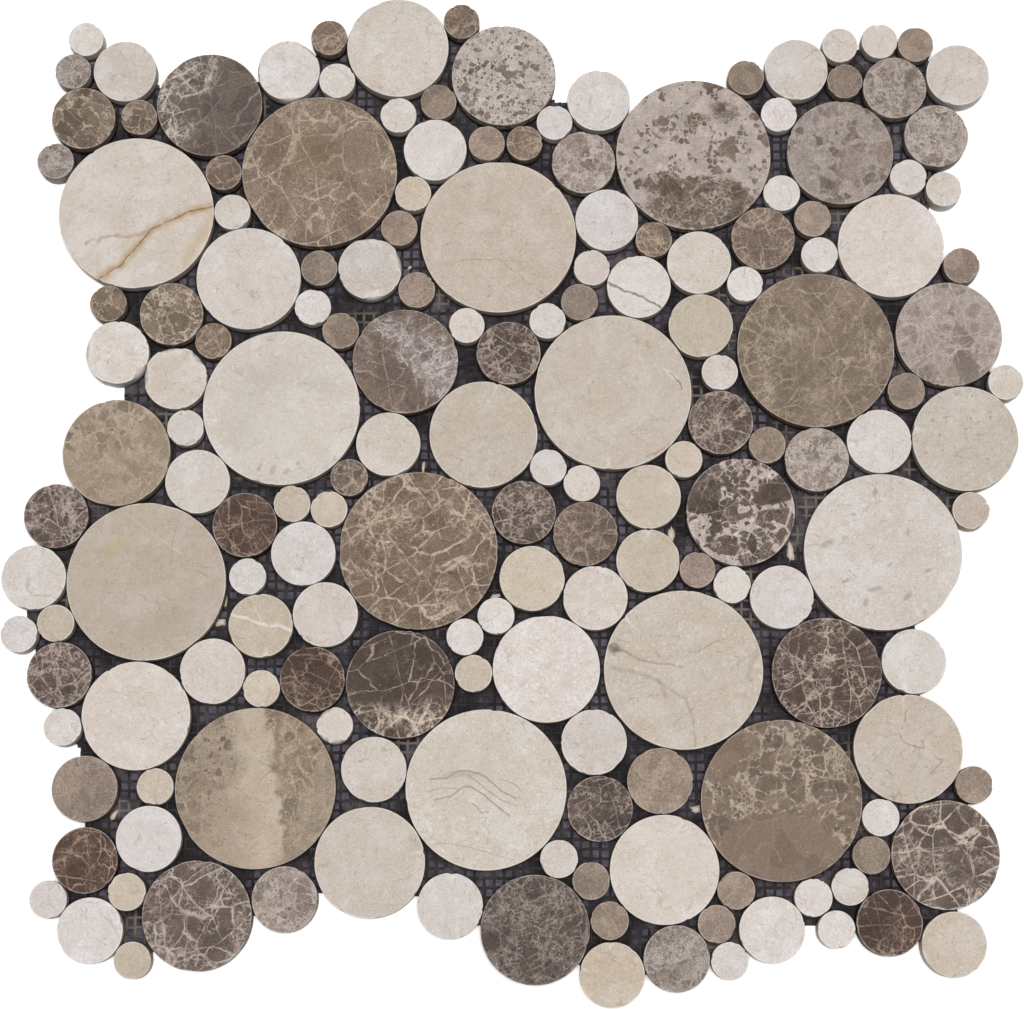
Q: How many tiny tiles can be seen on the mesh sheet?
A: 79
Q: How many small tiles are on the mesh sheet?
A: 57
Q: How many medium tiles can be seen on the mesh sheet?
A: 22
